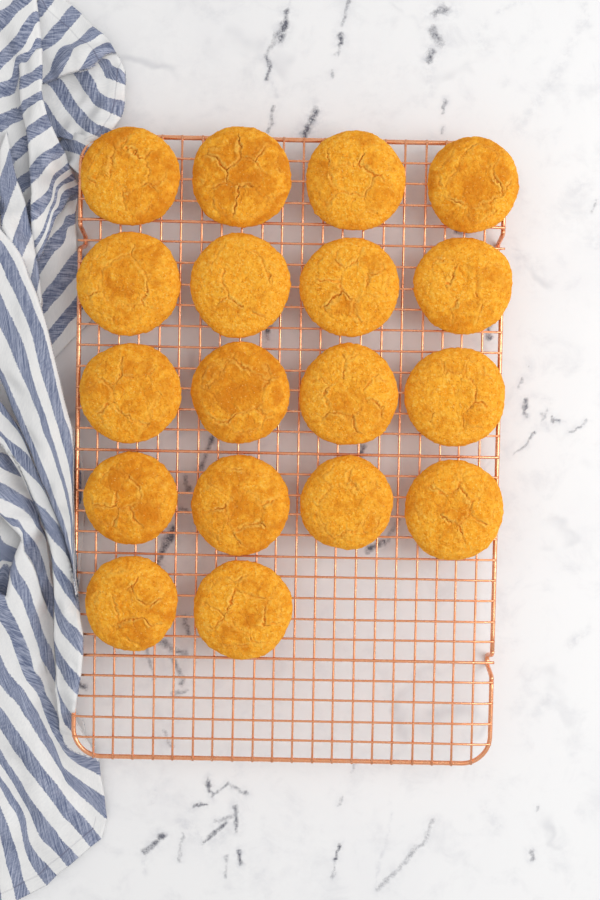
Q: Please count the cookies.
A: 18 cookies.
